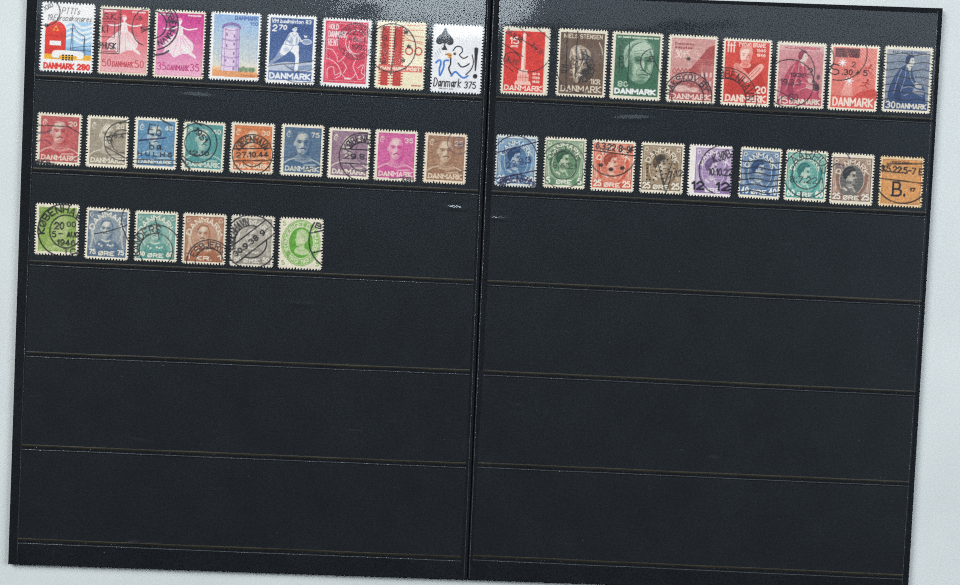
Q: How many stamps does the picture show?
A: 40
